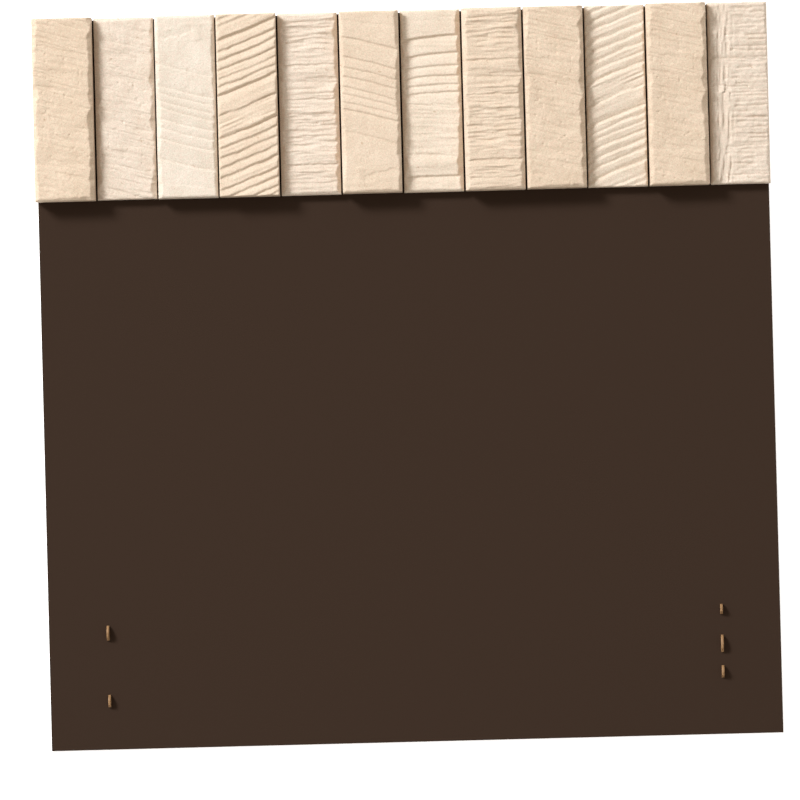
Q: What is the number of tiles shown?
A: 12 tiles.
